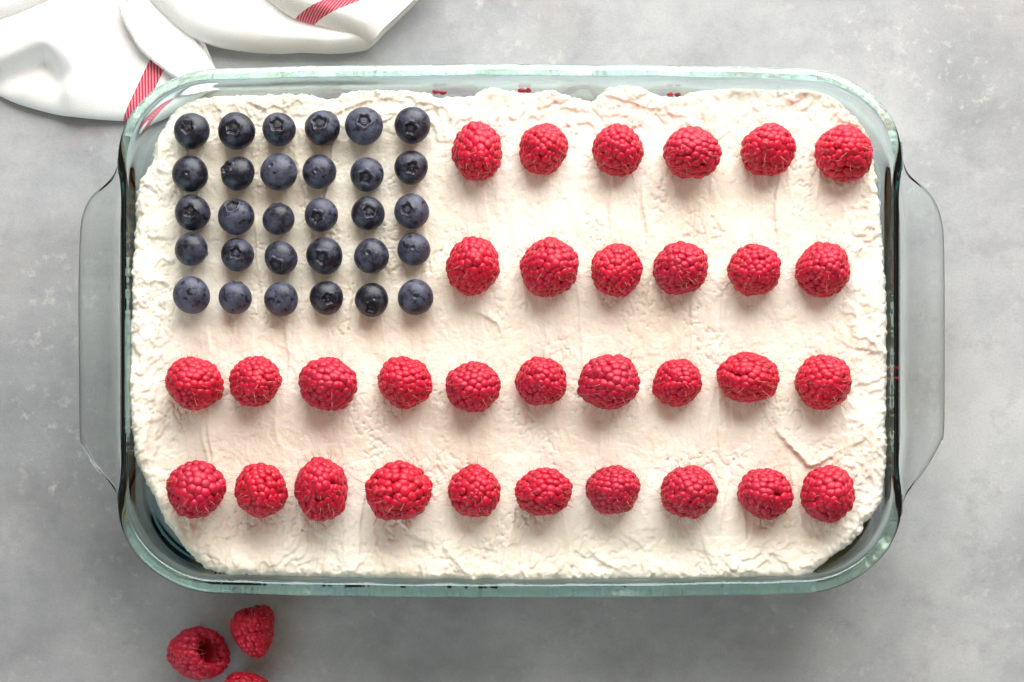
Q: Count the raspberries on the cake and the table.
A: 35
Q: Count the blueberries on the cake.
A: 30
